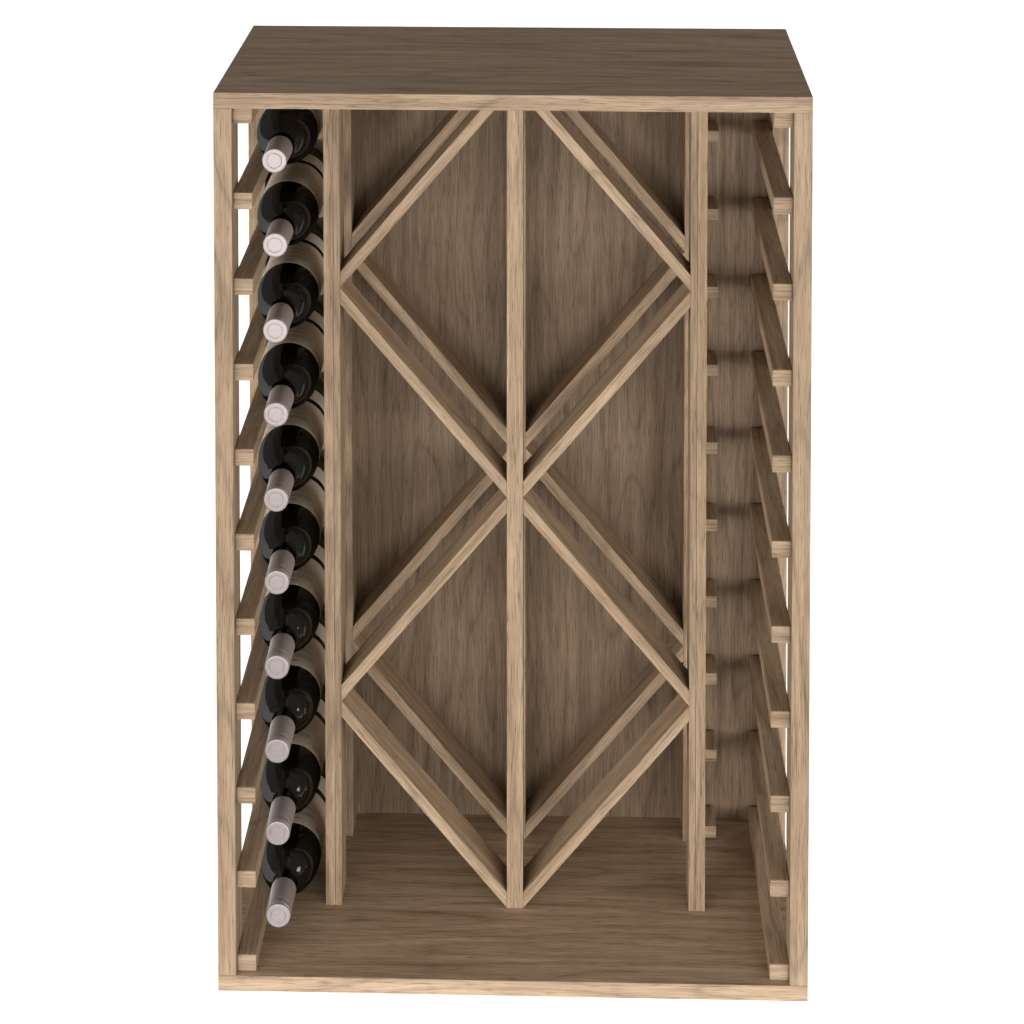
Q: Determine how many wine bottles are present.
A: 10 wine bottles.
